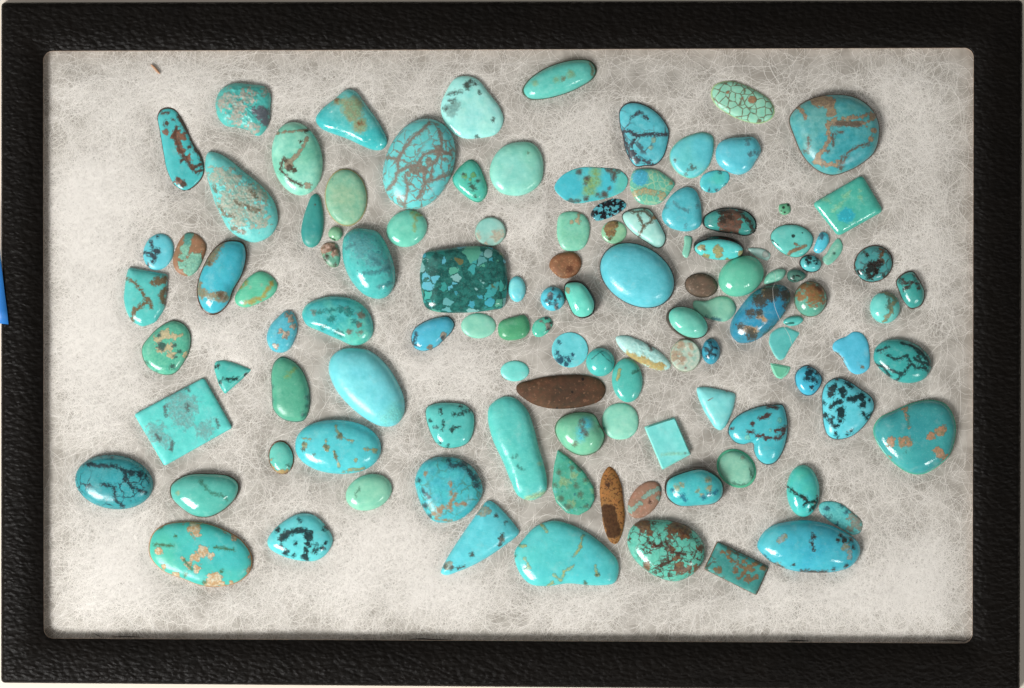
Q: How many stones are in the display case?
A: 116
